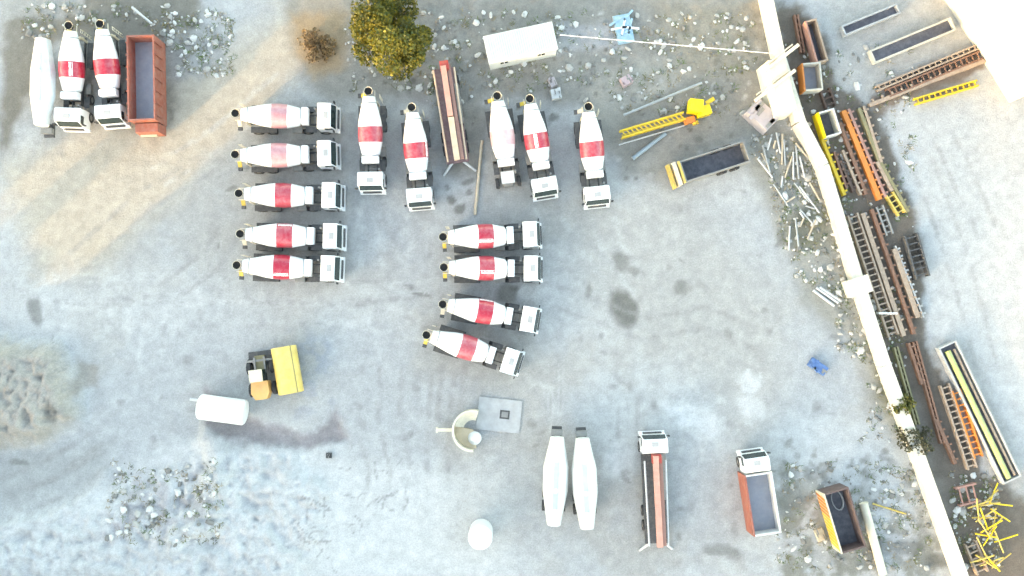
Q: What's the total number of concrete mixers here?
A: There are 16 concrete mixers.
